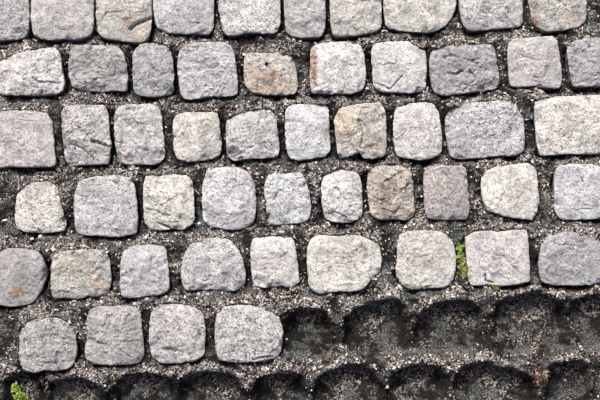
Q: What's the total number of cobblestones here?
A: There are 53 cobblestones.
